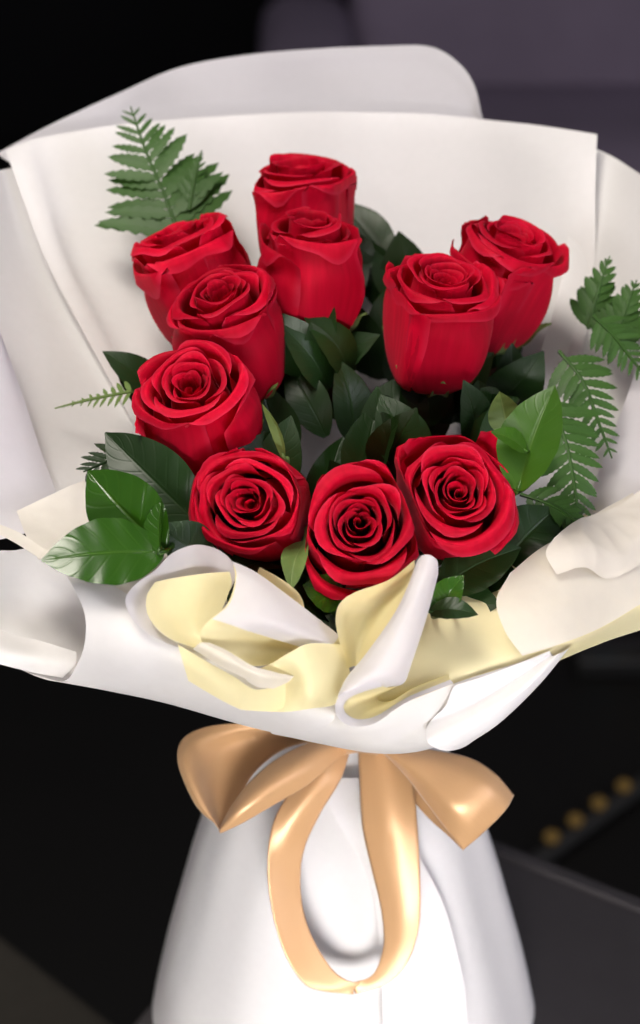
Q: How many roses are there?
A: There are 10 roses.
